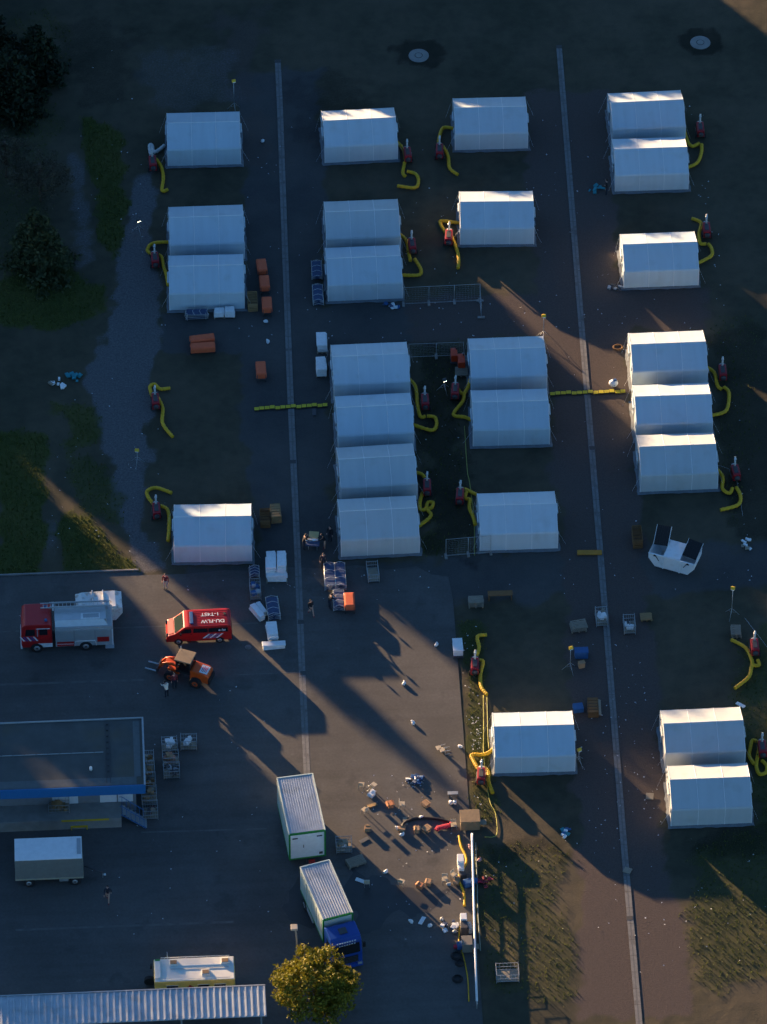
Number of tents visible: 25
